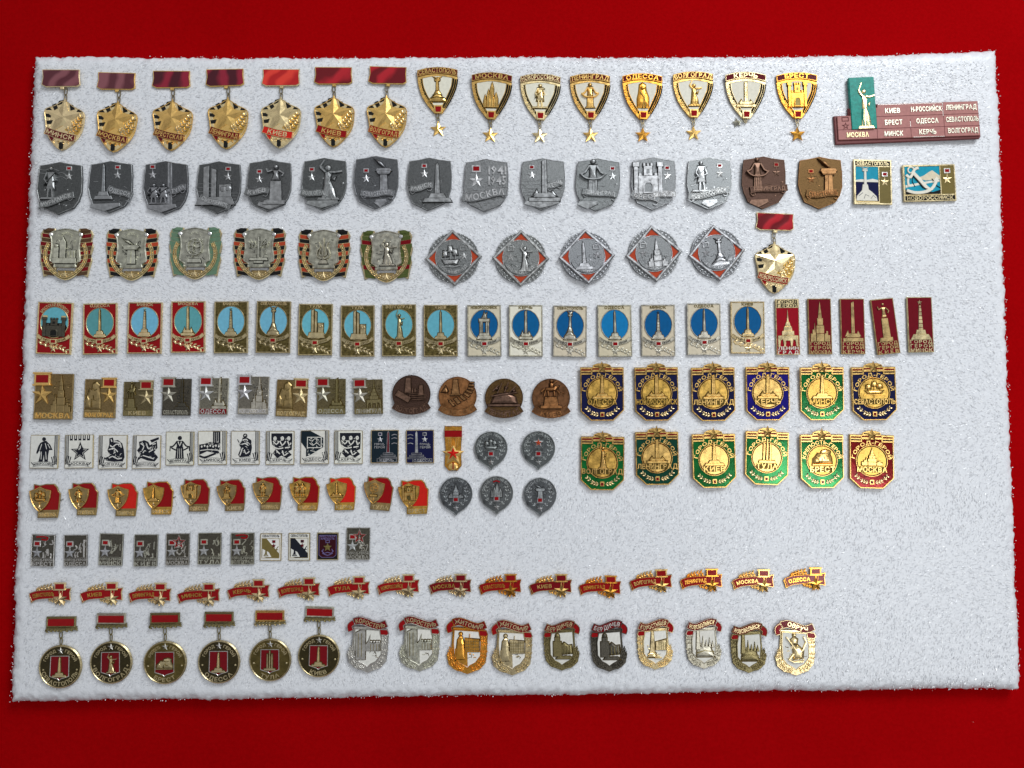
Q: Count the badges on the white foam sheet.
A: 164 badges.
